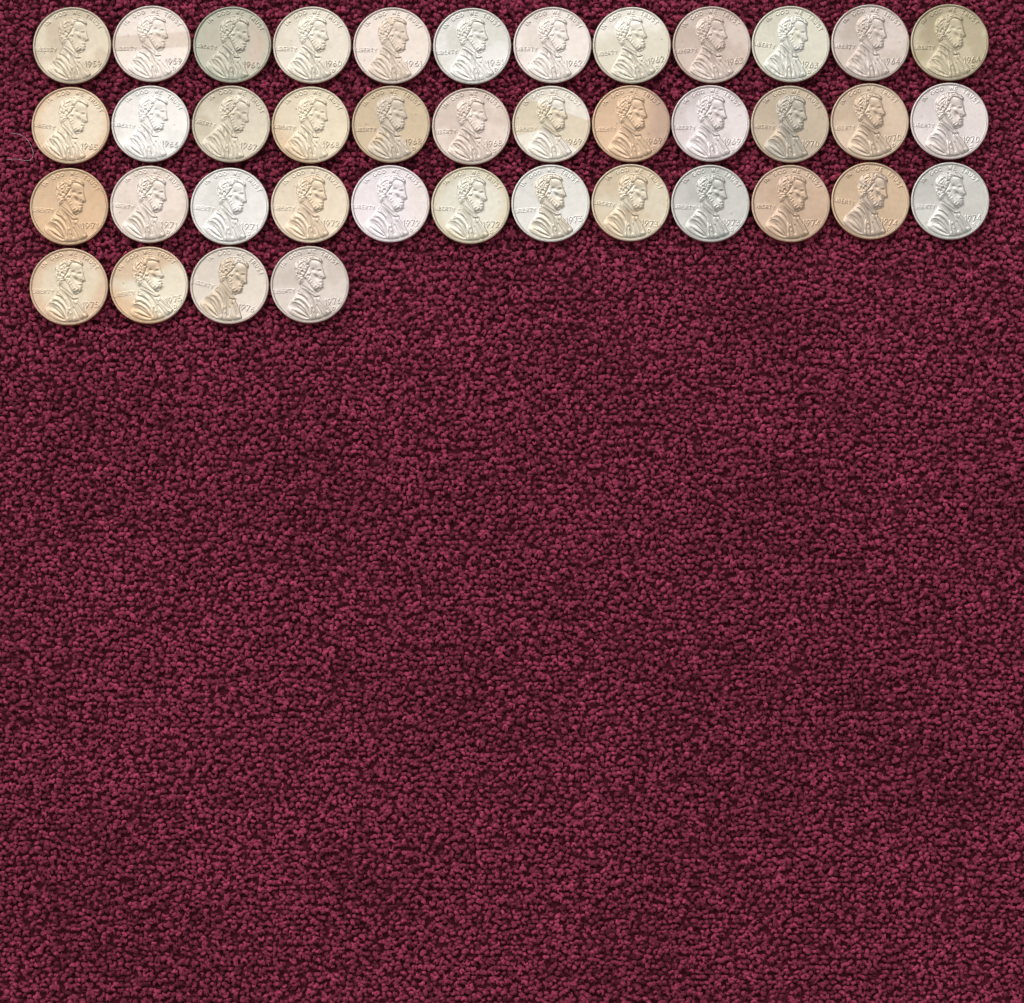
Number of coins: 40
